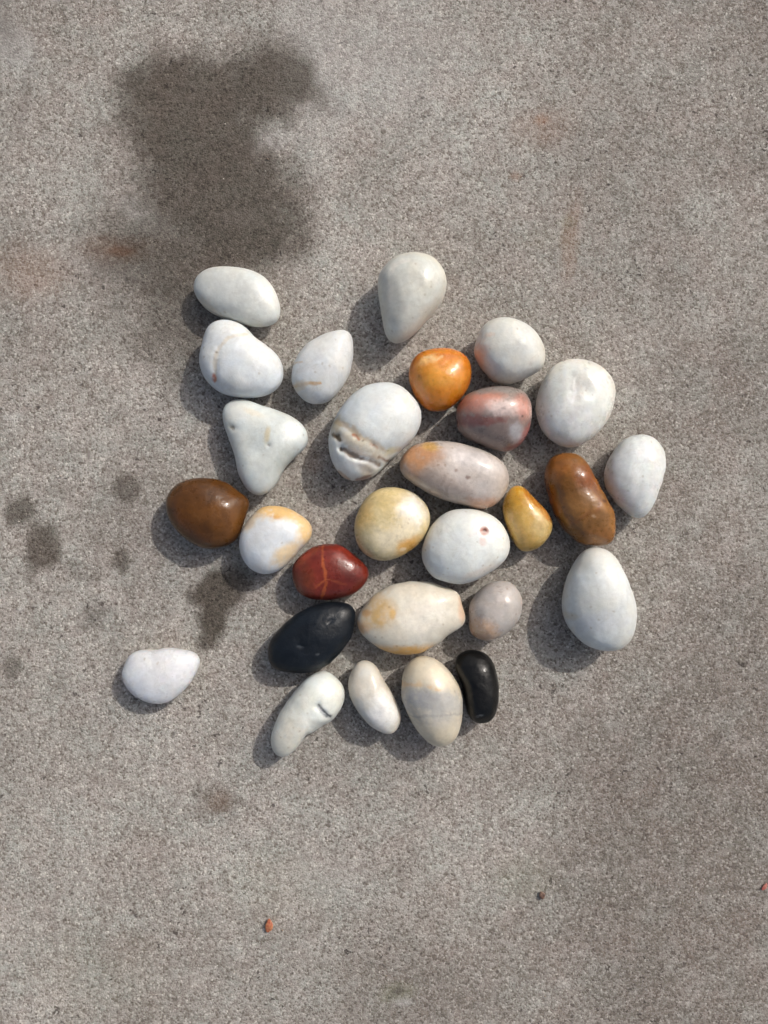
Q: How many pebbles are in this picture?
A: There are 28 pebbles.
